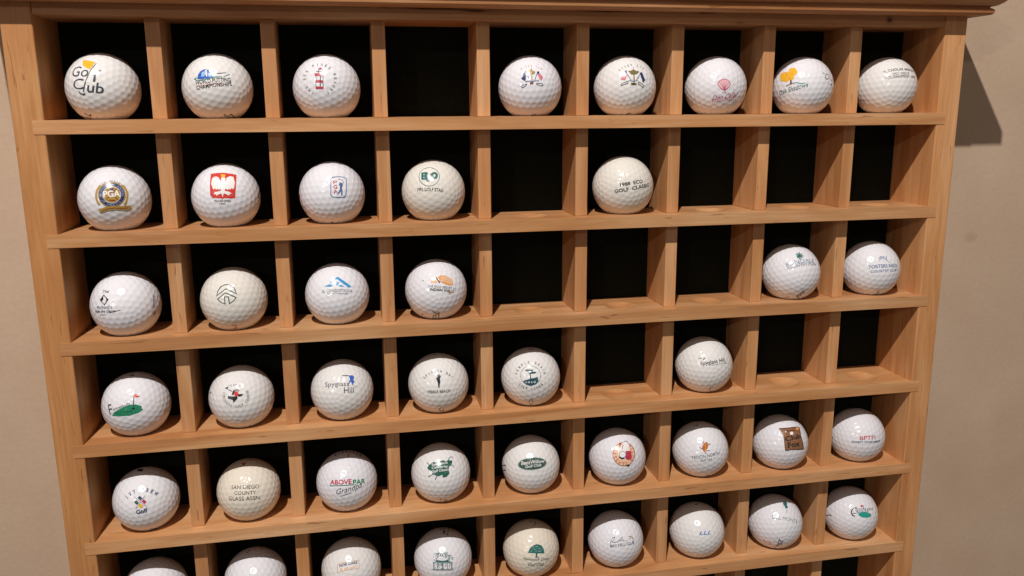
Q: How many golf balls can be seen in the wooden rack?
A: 43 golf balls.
